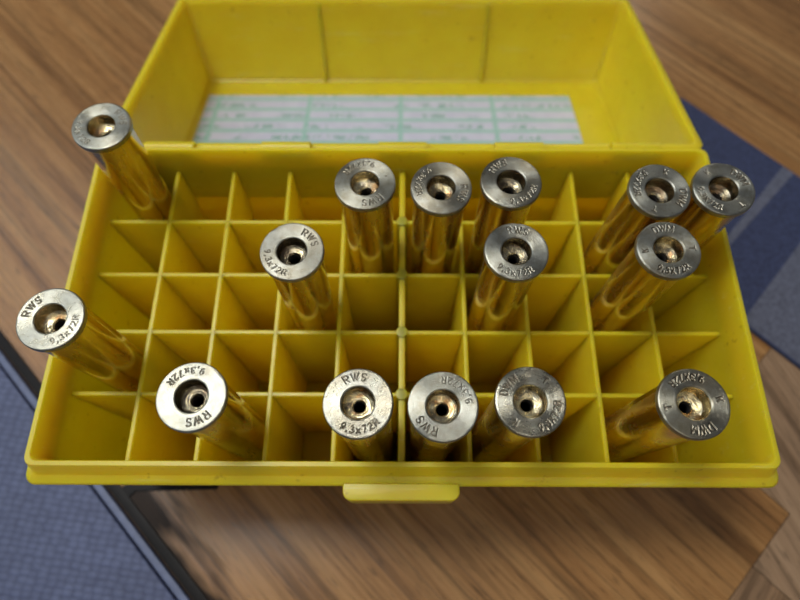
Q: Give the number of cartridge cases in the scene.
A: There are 15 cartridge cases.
